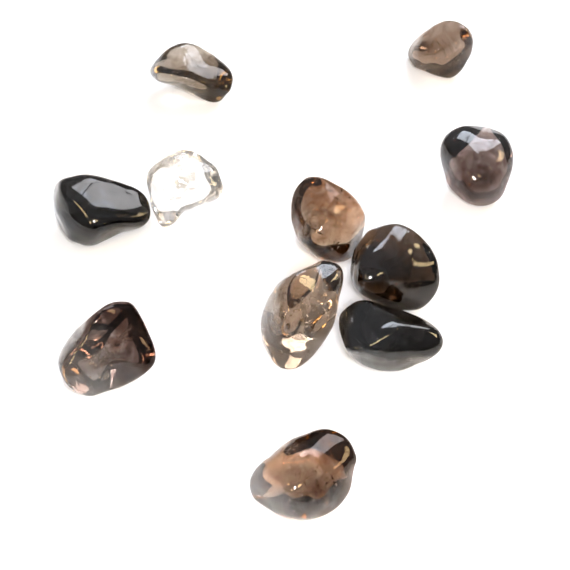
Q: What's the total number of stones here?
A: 11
